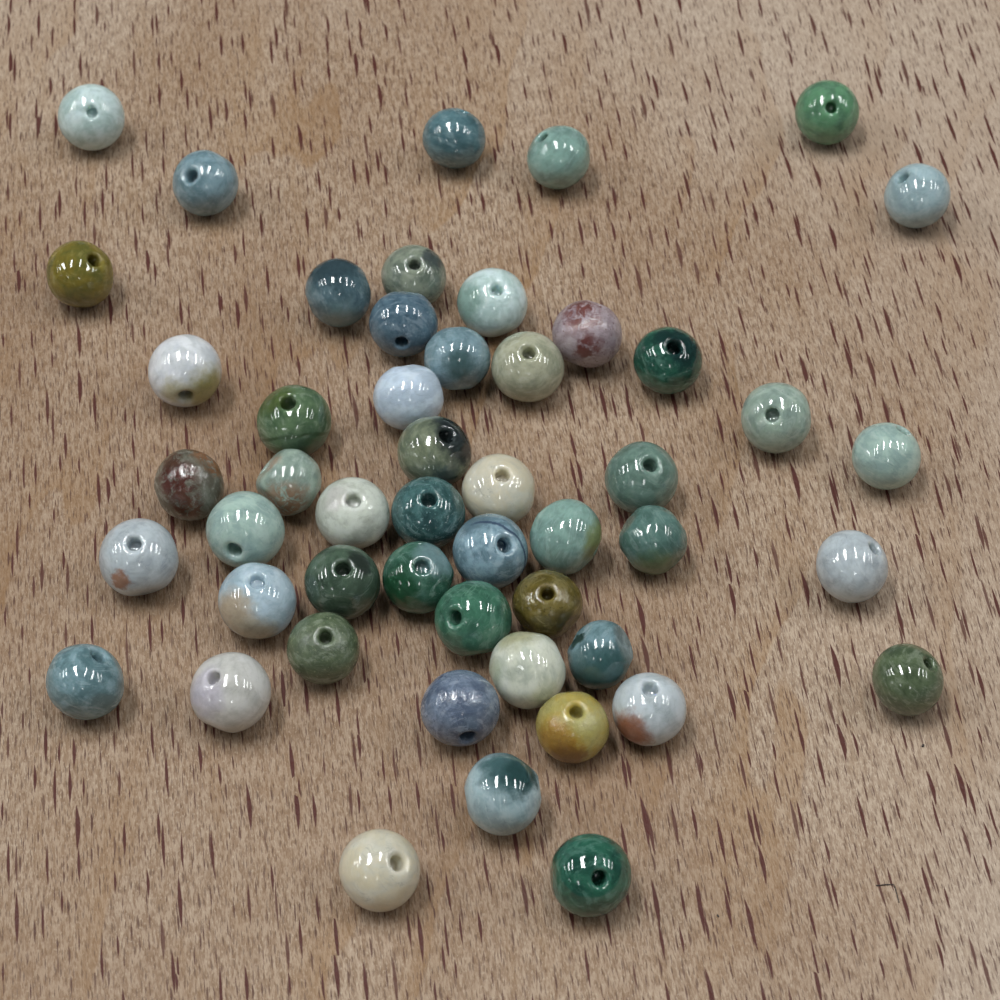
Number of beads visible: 50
